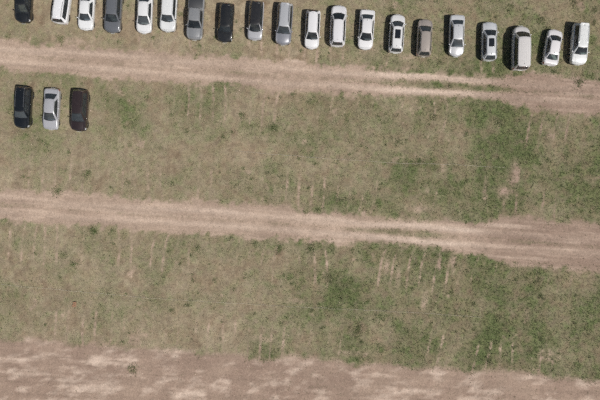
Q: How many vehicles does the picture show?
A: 23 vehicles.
